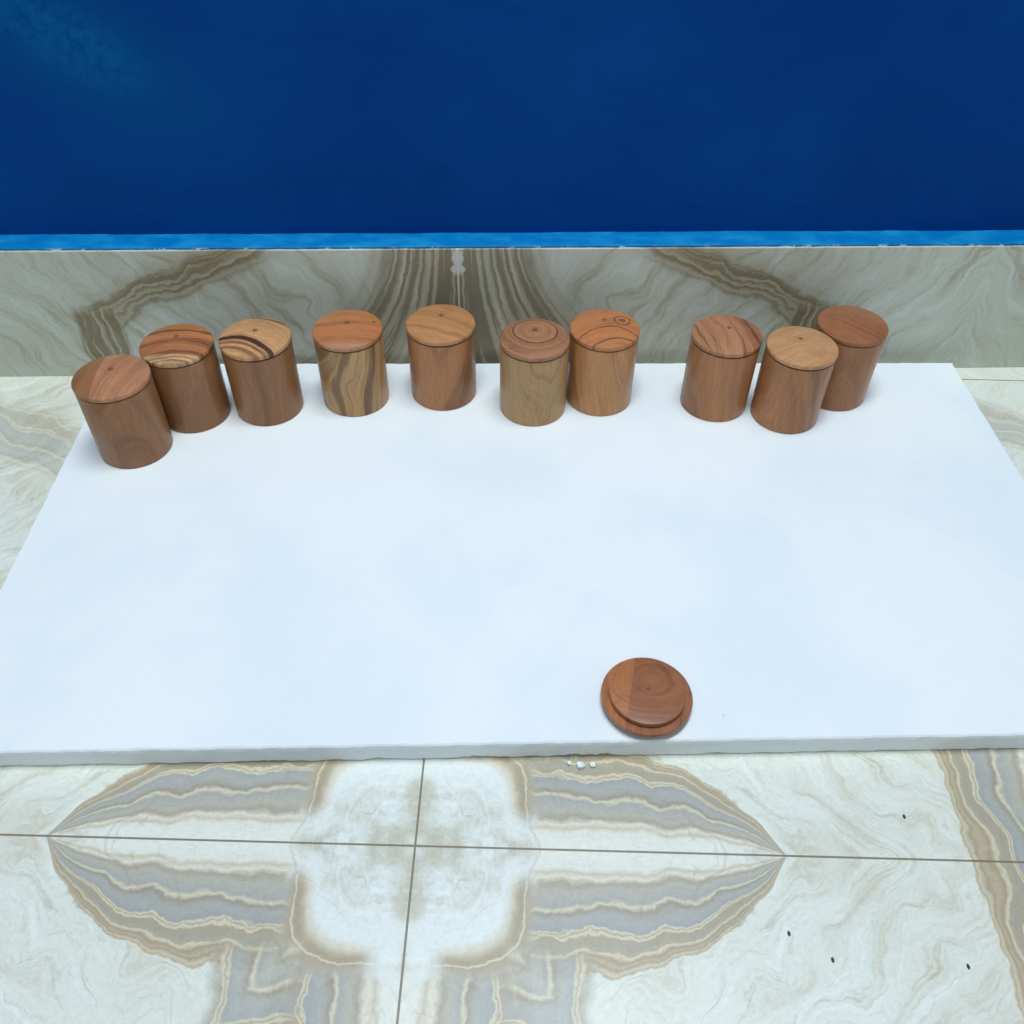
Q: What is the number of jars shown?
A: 10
